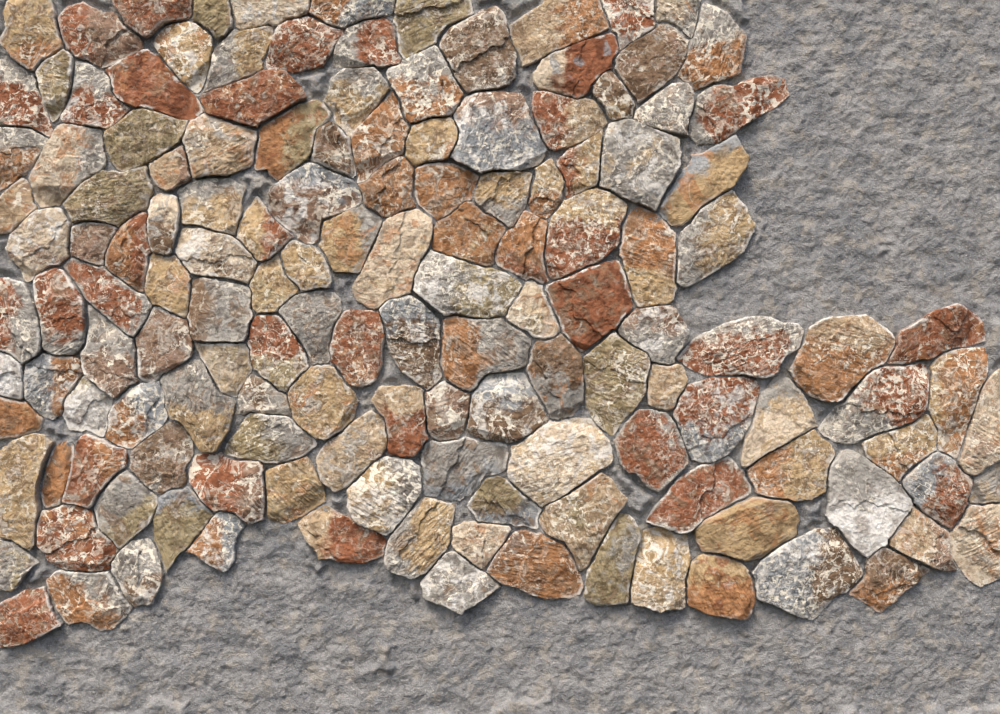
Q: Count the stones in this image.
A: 145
